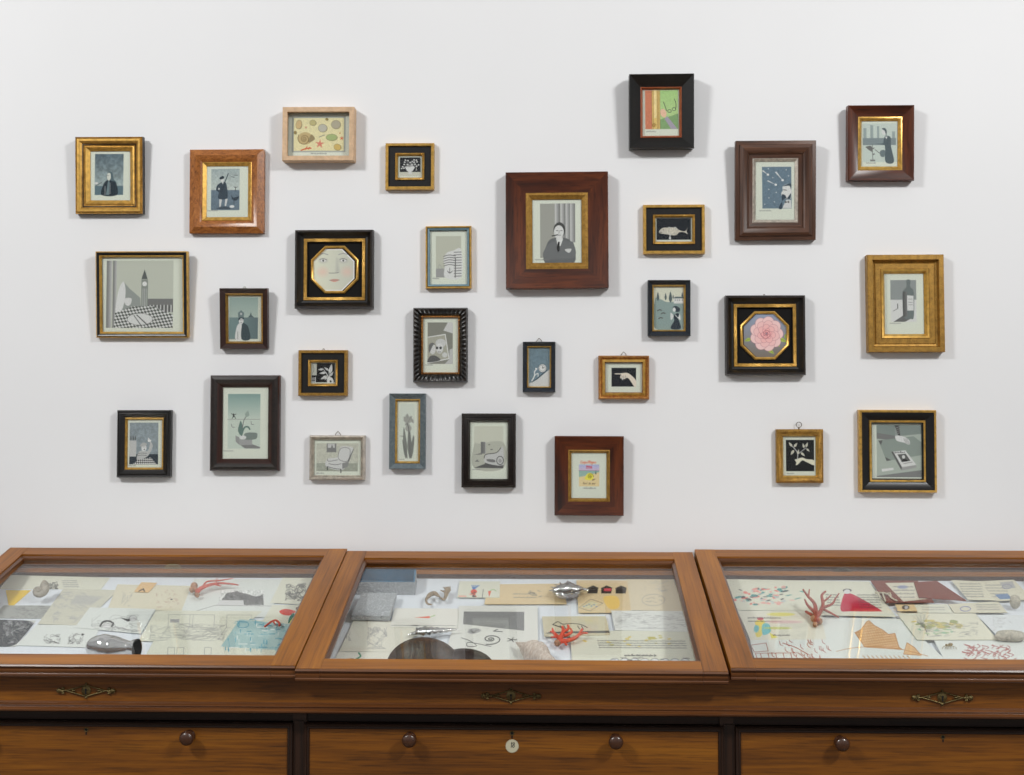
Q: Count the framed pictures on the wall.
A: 28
